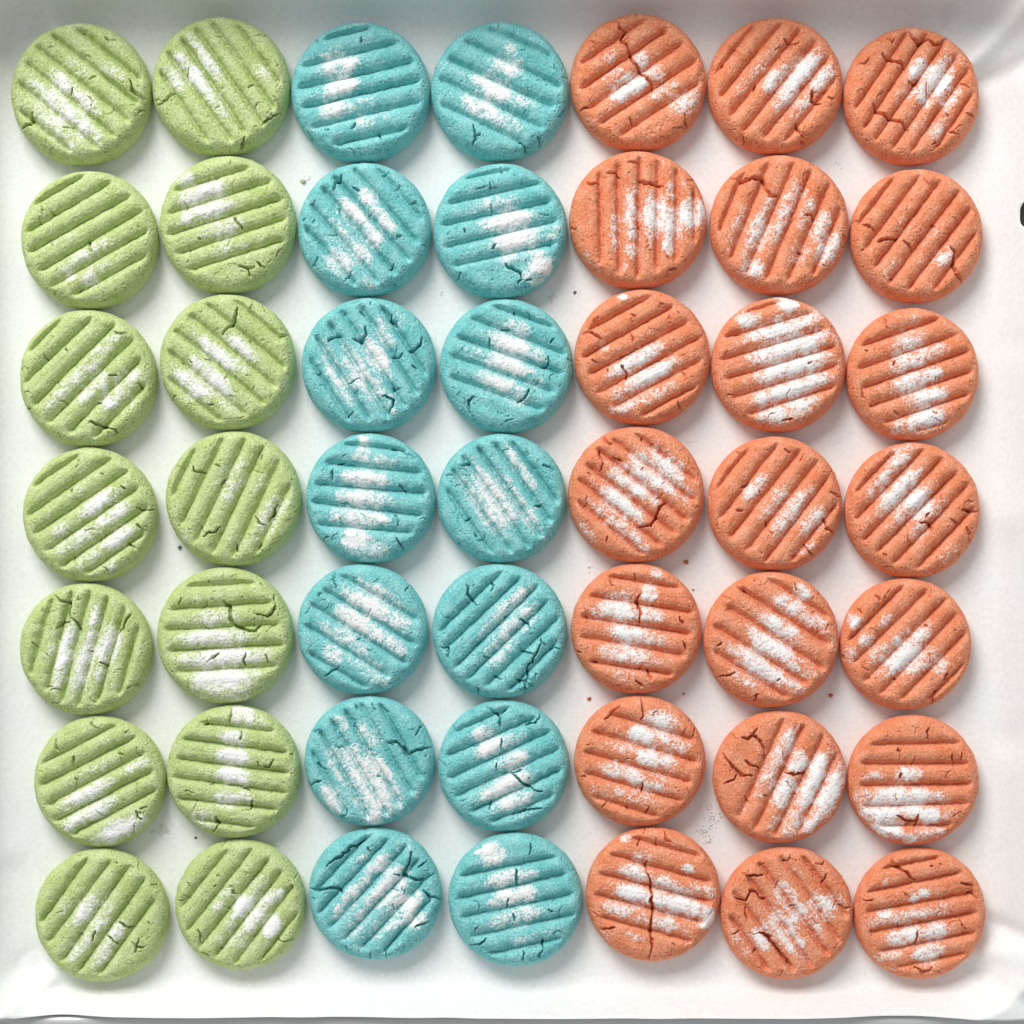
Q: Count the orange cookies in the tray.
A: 21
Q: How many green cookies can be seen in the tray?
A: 14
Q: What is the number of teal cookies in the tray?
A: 14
